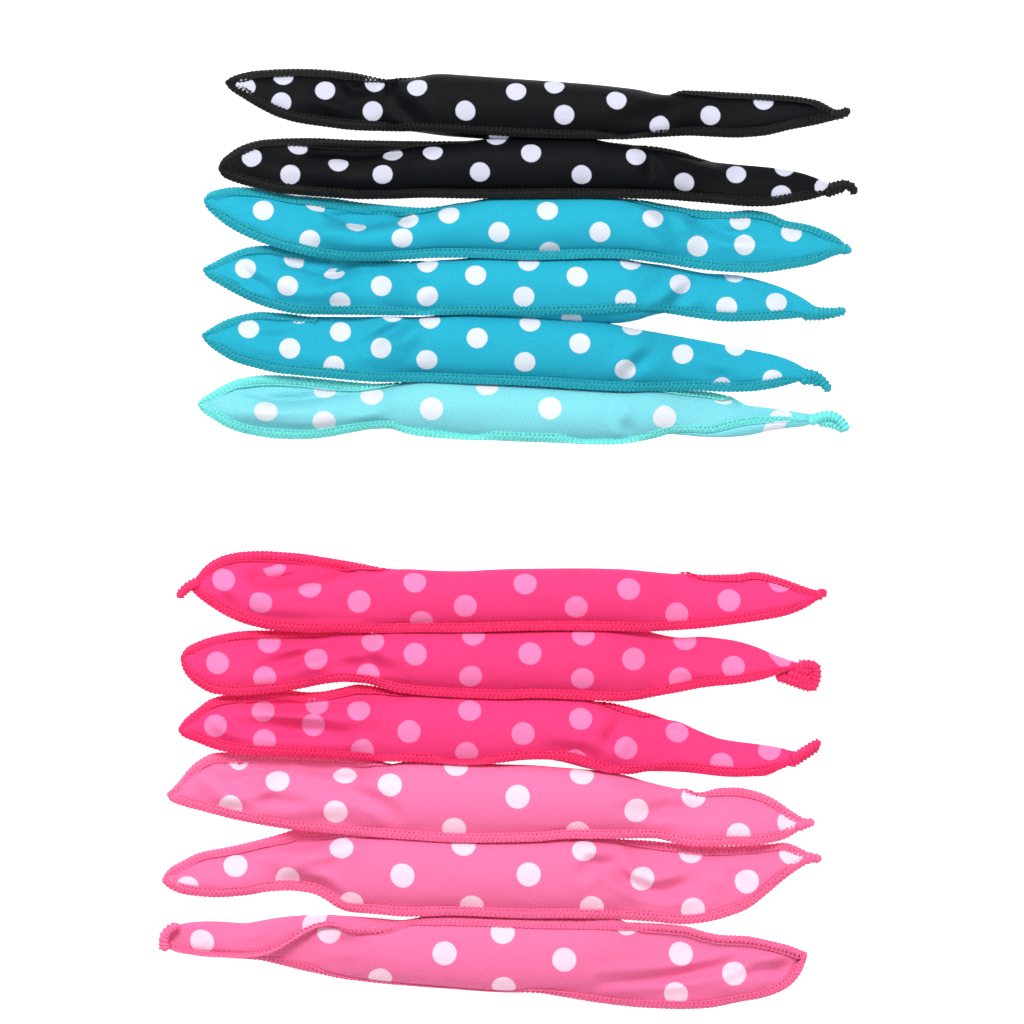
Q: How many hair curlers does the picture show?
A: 12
